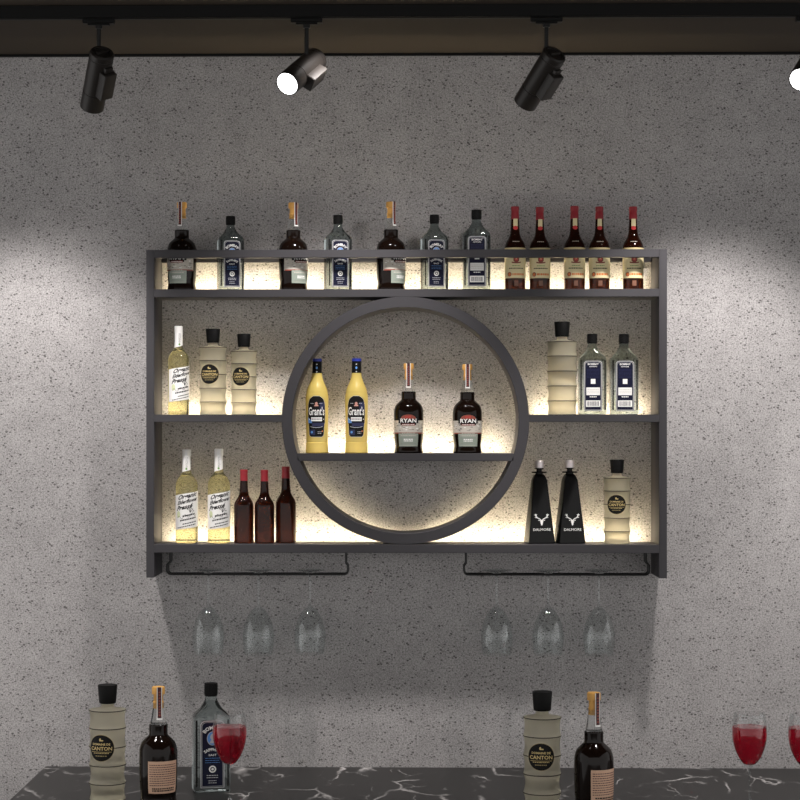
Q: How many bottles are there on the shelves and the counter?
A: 35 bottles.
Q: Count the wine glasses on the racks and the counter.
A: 9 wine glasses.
